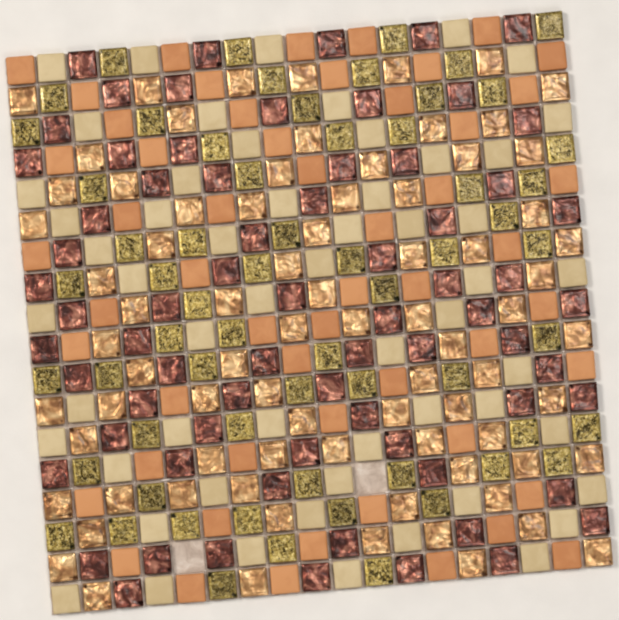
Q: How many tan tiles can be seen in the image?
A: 79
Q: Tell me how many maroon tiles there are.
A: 71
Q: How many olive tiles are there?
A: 62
